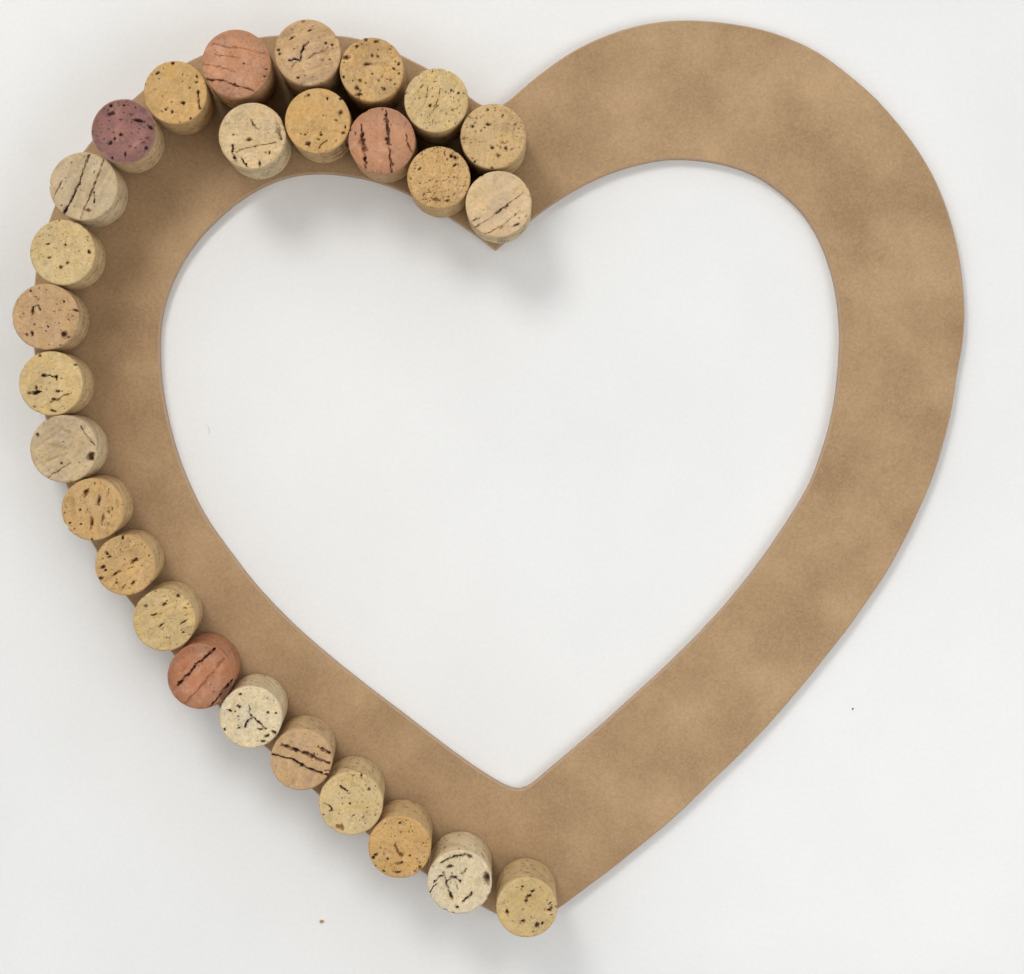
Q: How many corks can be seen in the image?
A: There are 27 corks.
